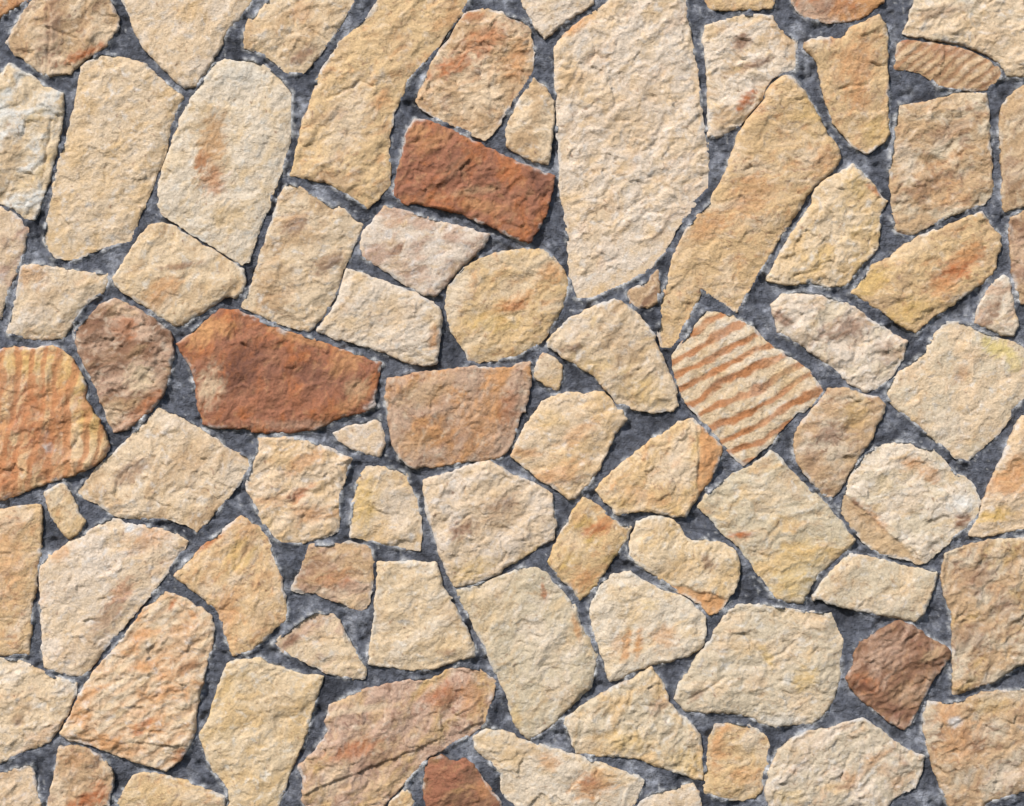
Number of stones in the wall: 84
